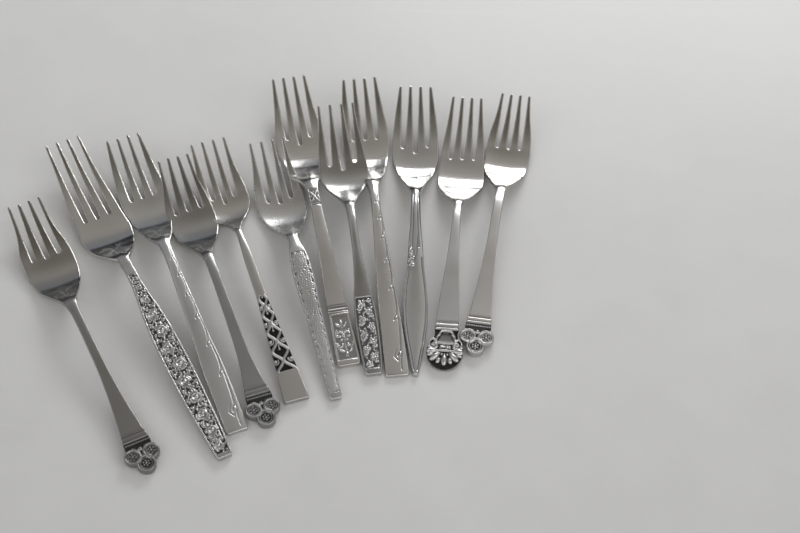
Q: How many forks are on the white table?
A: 12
